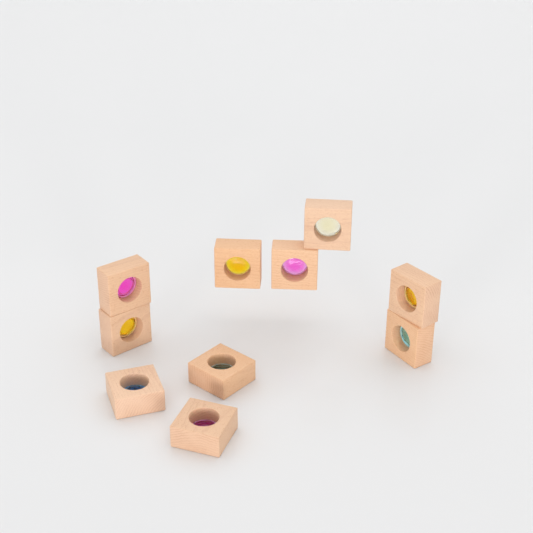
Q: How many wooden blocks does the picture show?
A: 10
